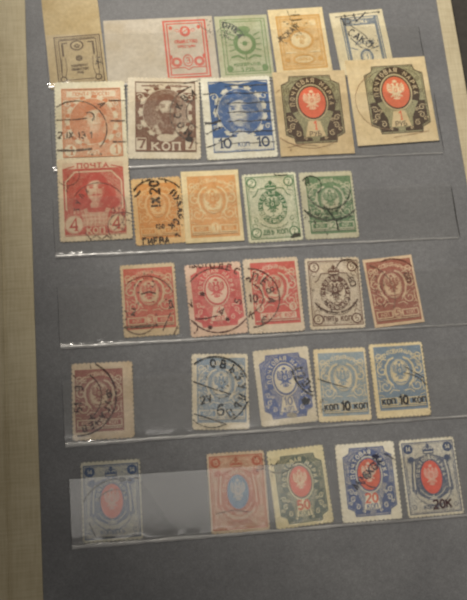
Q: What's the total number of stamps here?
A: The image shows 30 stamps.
